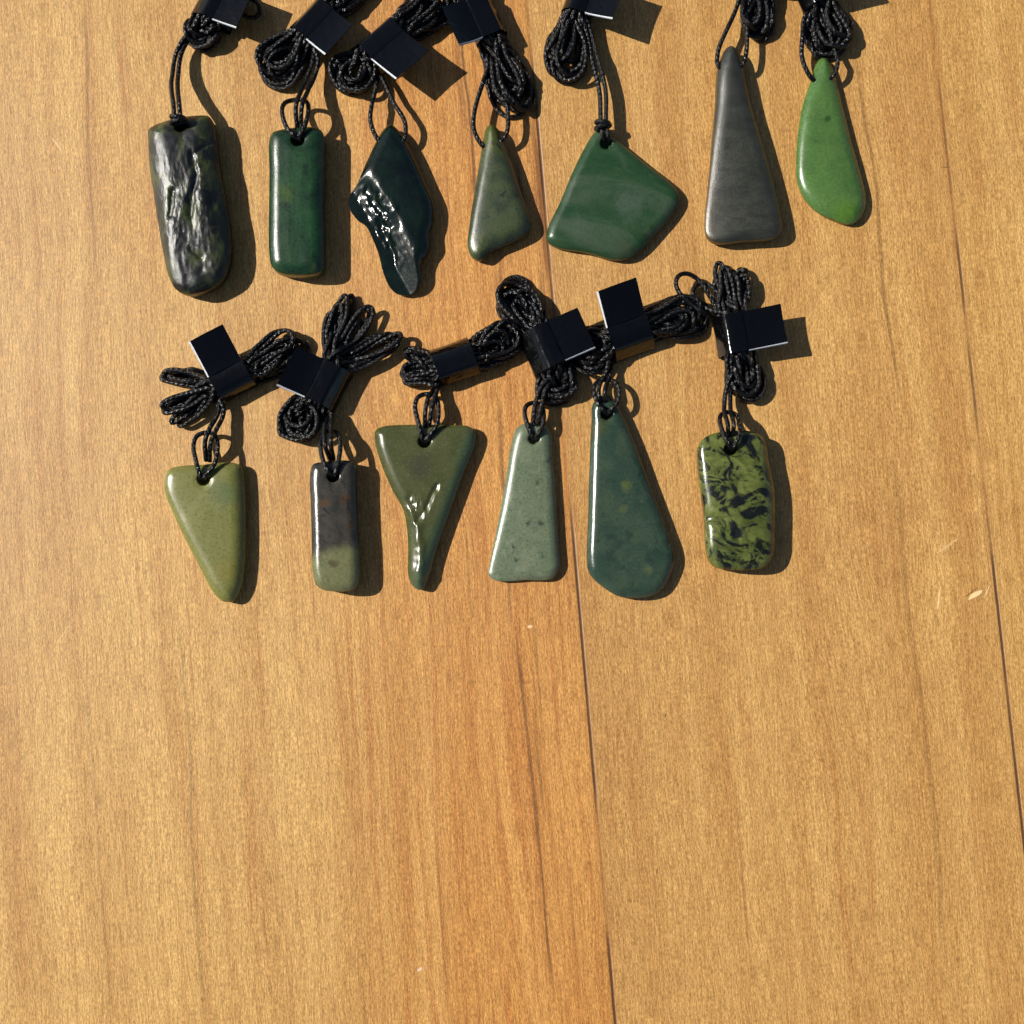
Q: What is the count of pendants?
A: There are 13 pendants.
